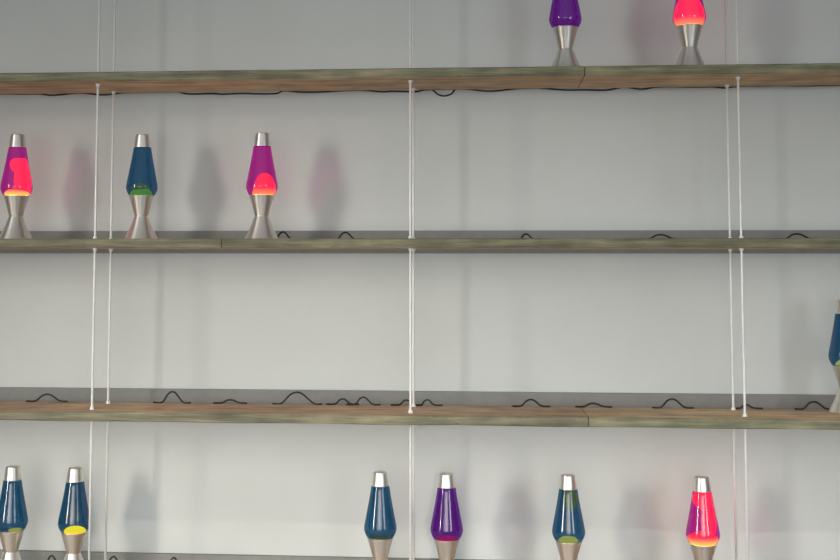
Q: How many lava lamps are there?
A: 12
